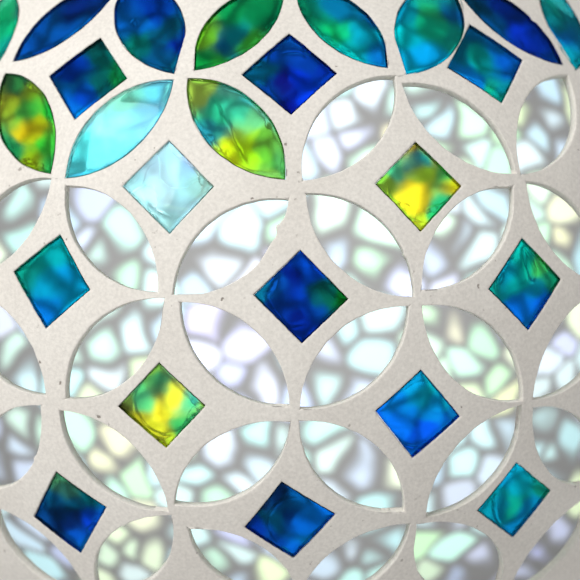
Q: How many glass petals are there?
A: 11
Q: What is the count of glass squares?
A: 13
